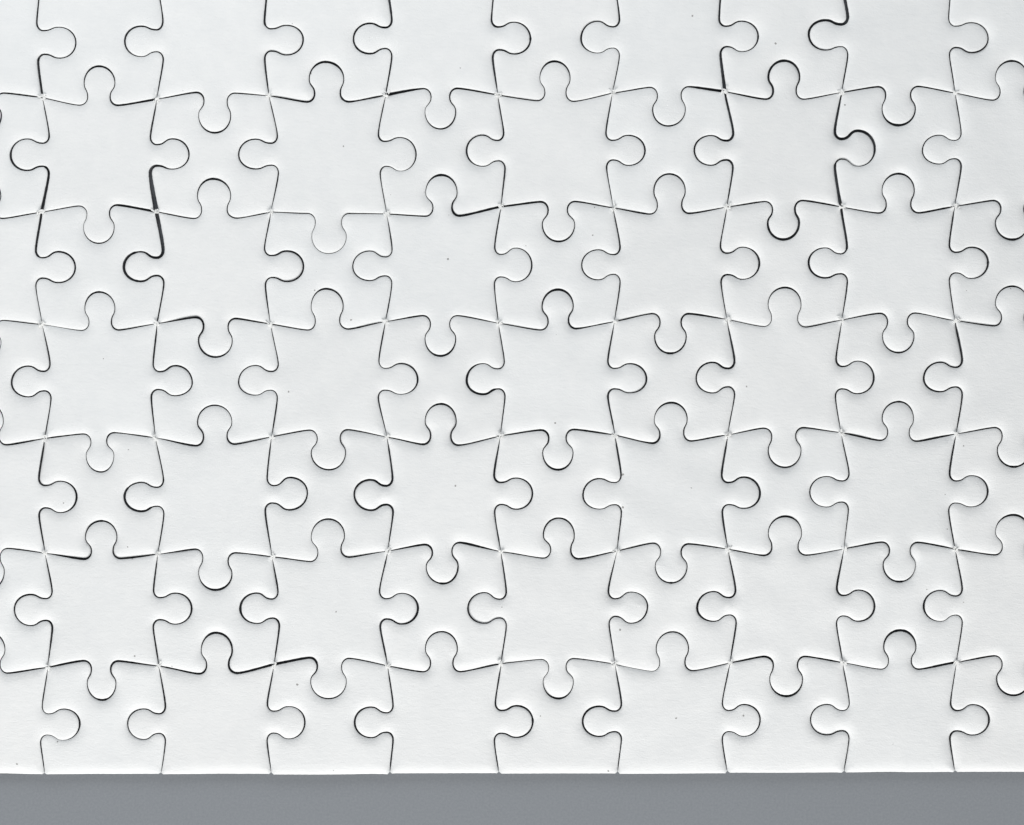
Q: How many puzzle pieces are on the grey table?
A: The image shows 70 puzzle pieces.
